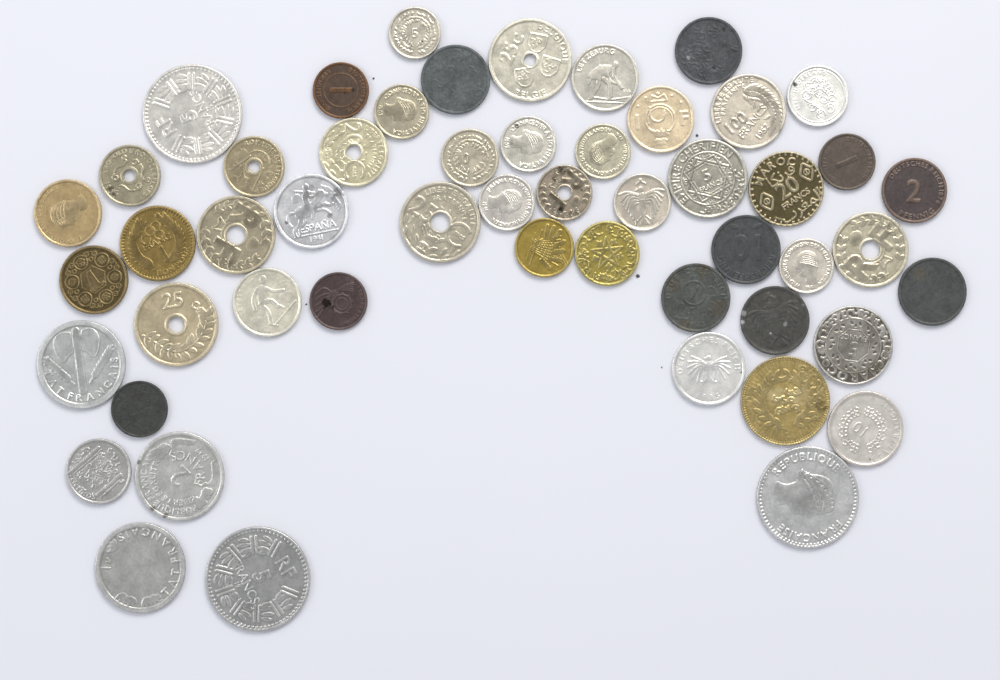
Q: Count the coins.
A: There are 52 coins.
